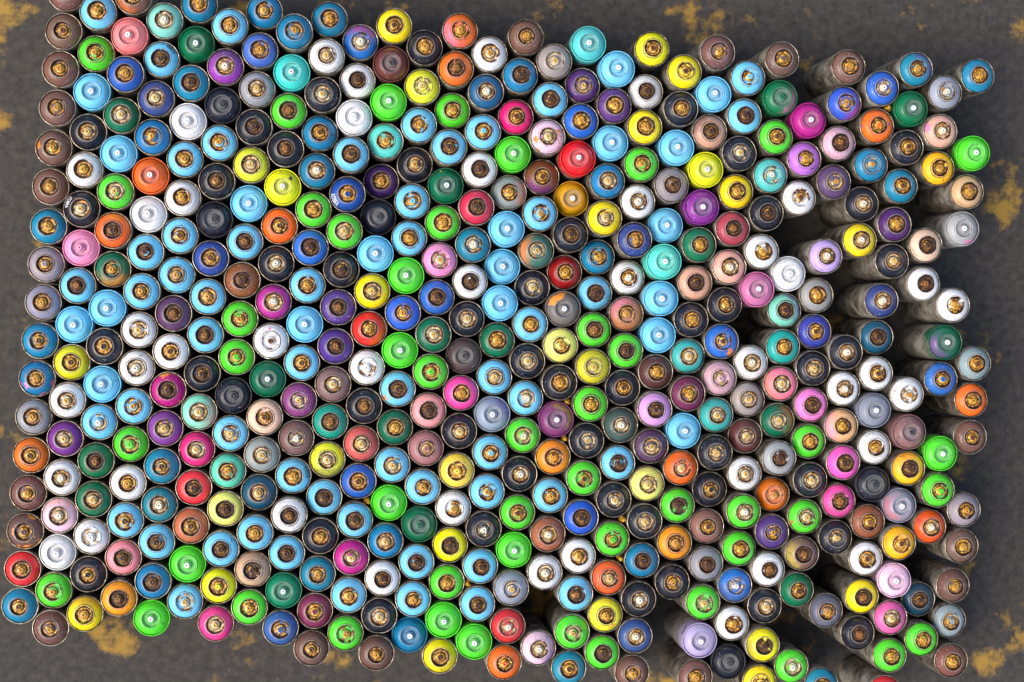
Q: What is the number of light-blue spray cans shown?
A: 73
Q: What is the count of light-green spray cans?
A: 48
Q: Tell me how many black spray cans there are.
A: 52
